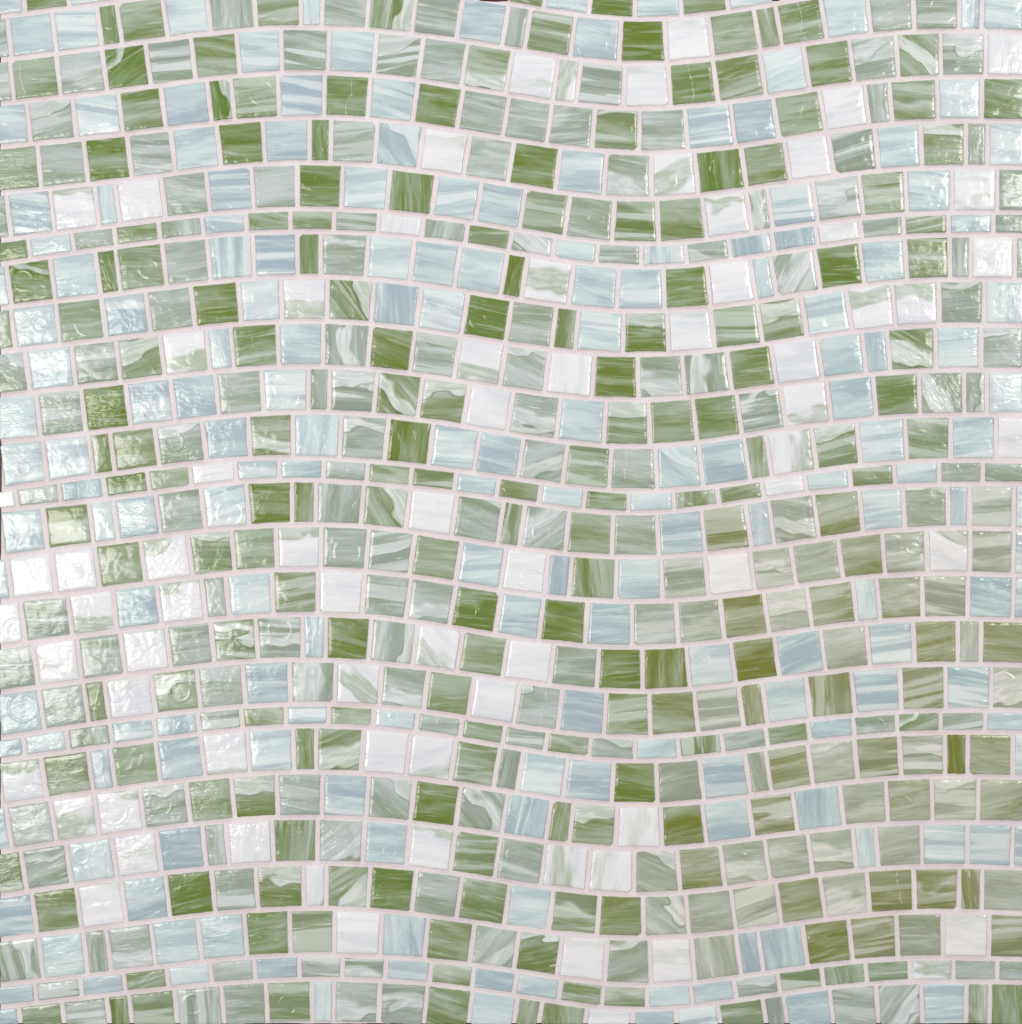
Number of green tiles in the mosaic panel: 199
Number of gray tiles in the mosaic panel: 173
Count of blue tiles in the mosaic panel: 180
